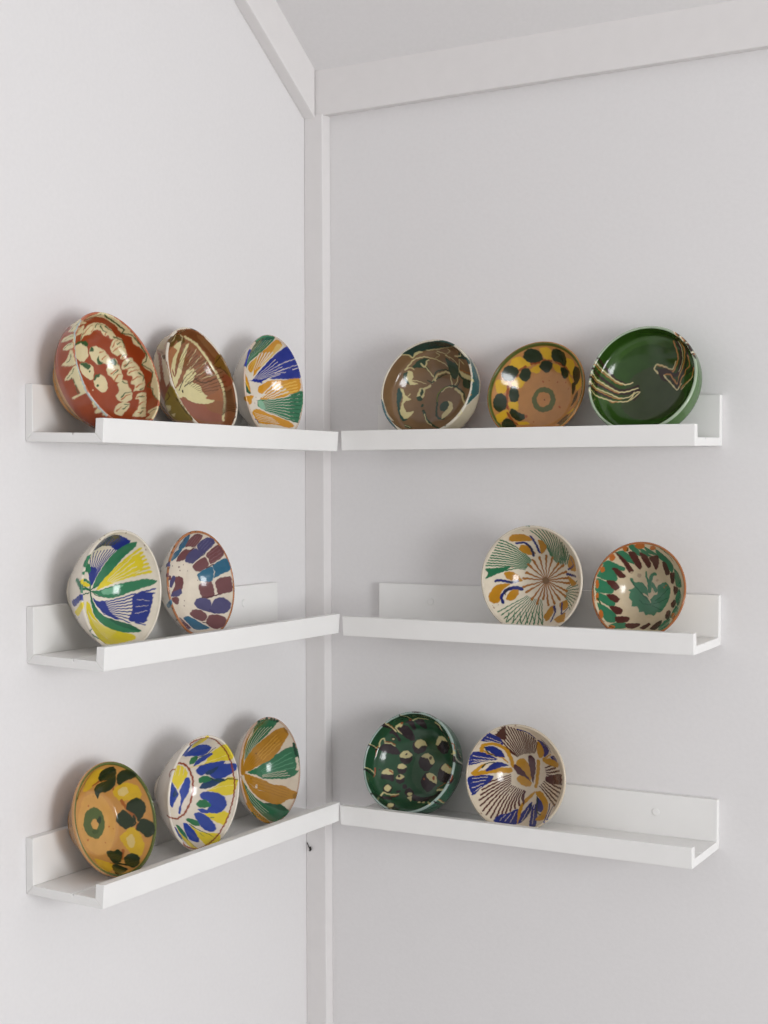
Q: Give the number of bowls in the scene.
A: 15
